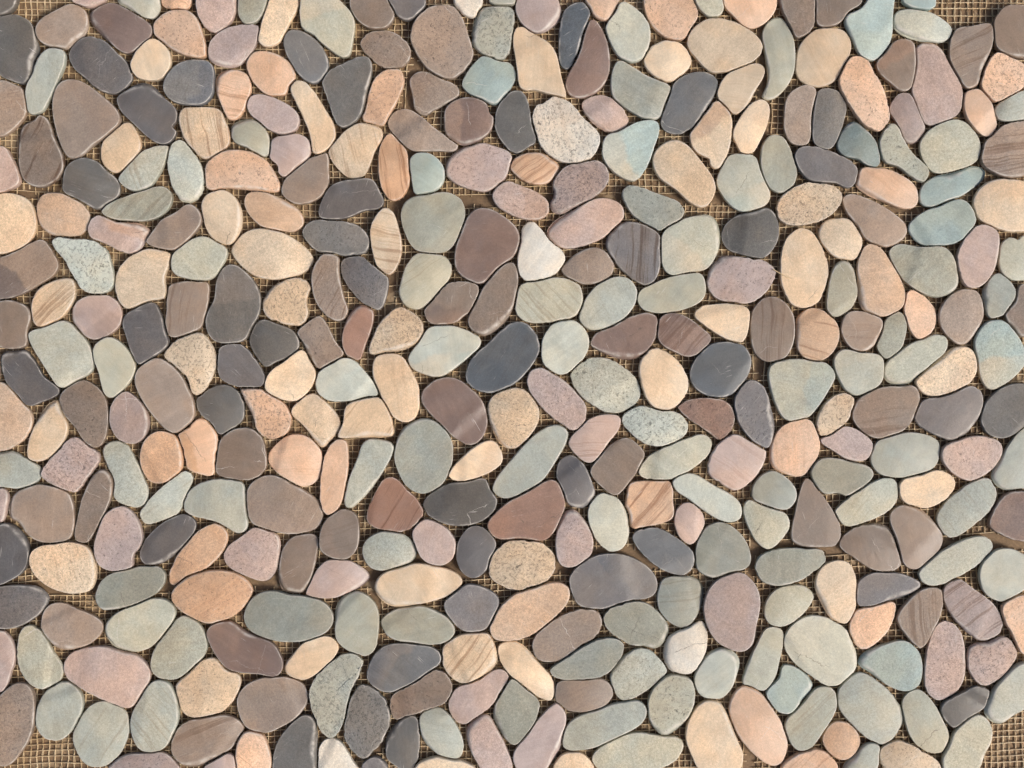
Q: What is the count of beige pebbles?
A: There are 103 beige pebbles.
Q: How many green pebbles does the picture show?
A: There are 107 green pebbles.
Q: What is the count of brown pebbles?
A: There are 98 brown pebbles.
